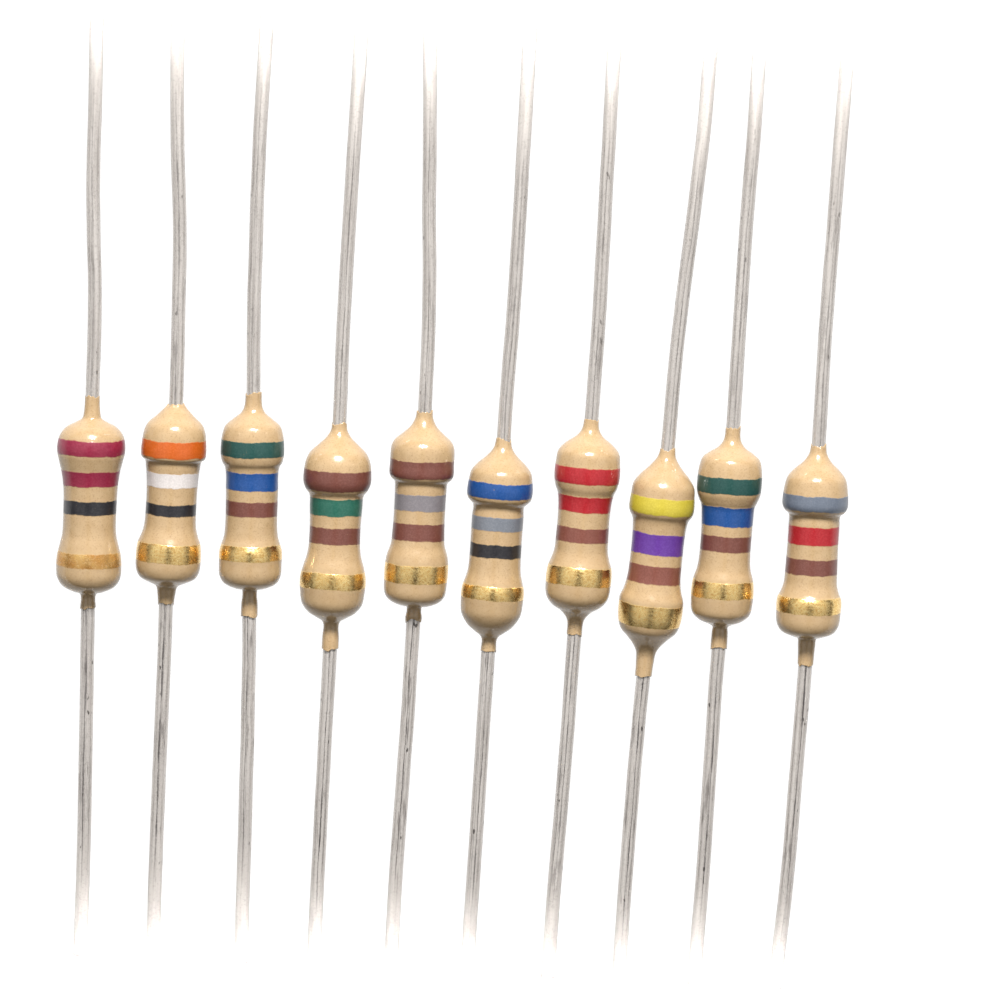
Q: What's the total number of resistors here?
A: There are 10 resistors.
